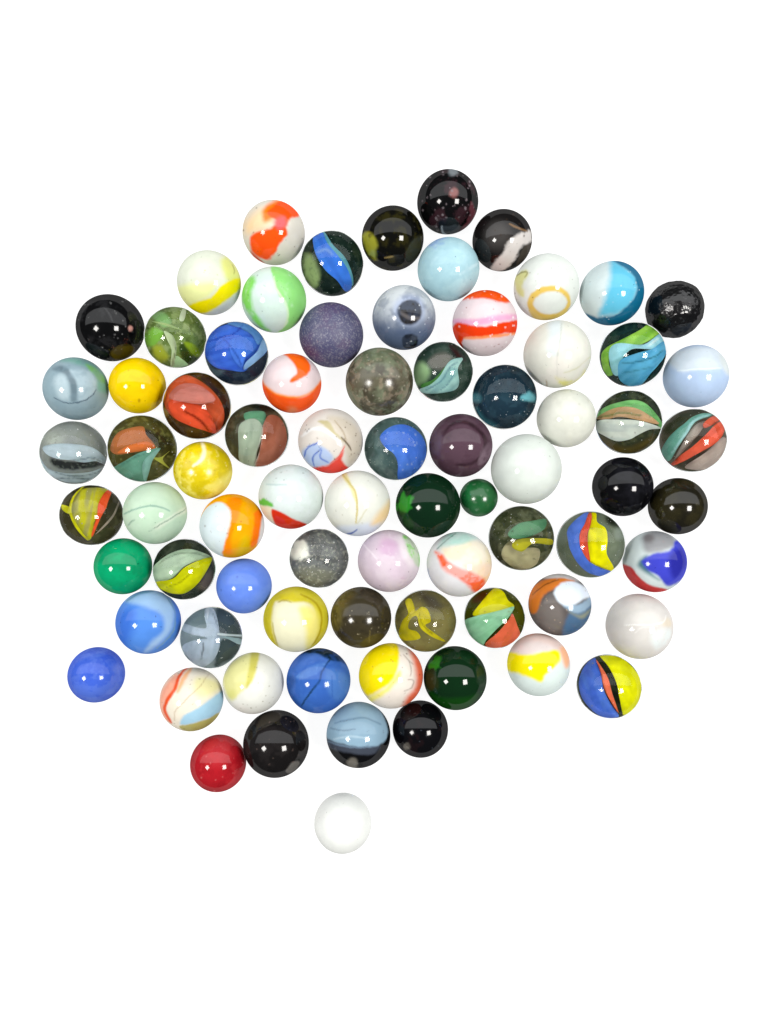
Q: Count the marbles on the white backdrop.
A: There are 77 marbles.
